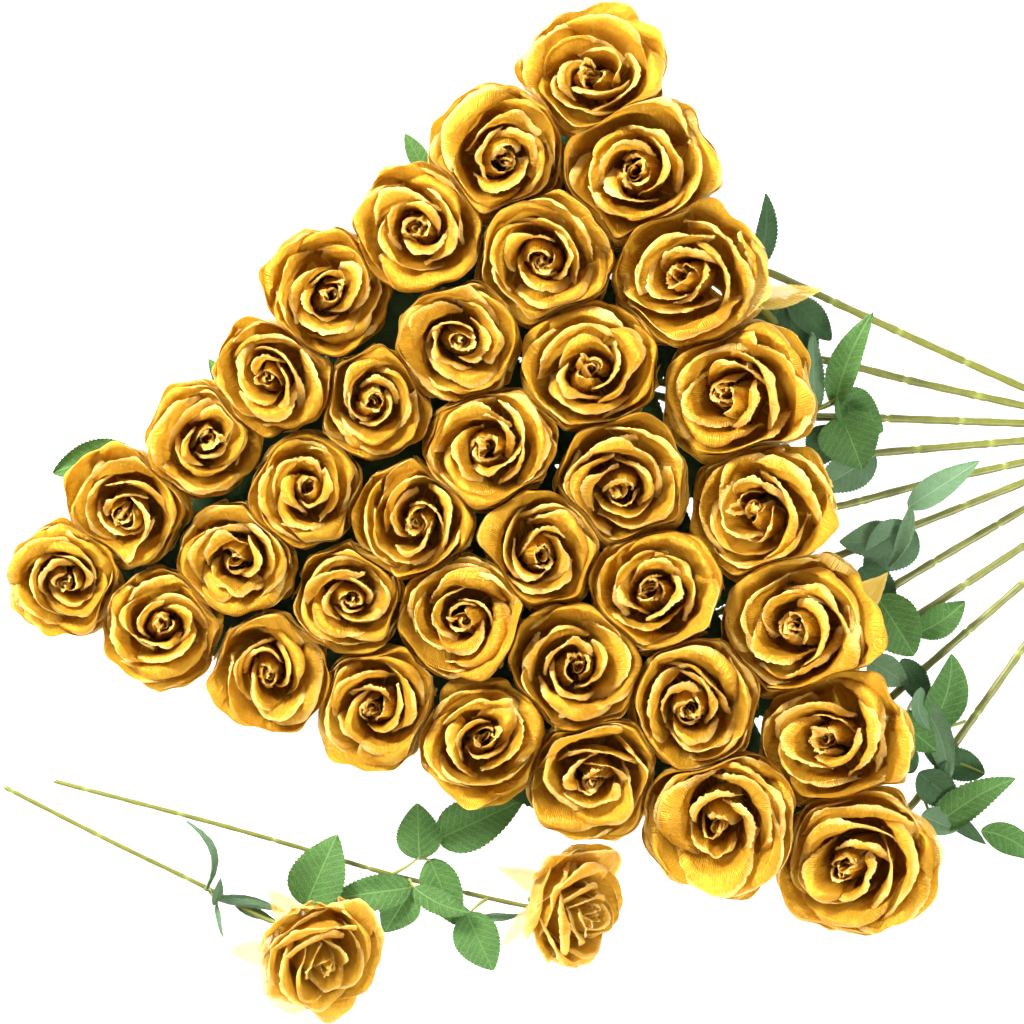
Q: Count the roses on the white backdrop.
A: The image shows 38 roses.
